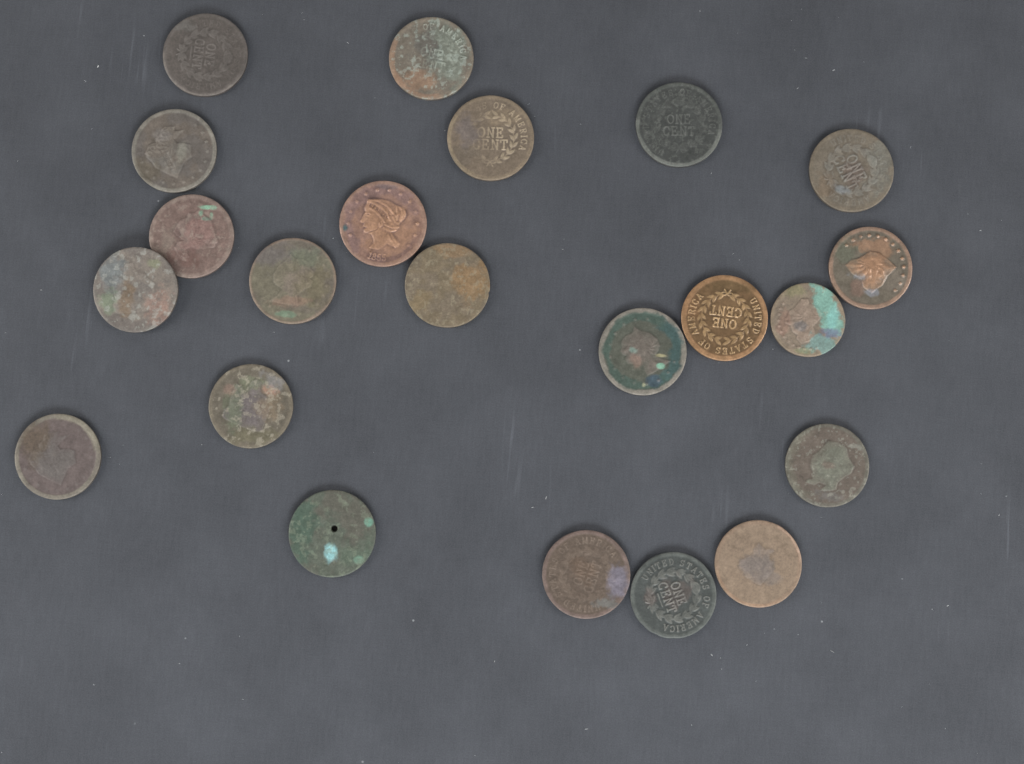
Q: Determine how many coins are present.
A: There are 22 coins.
